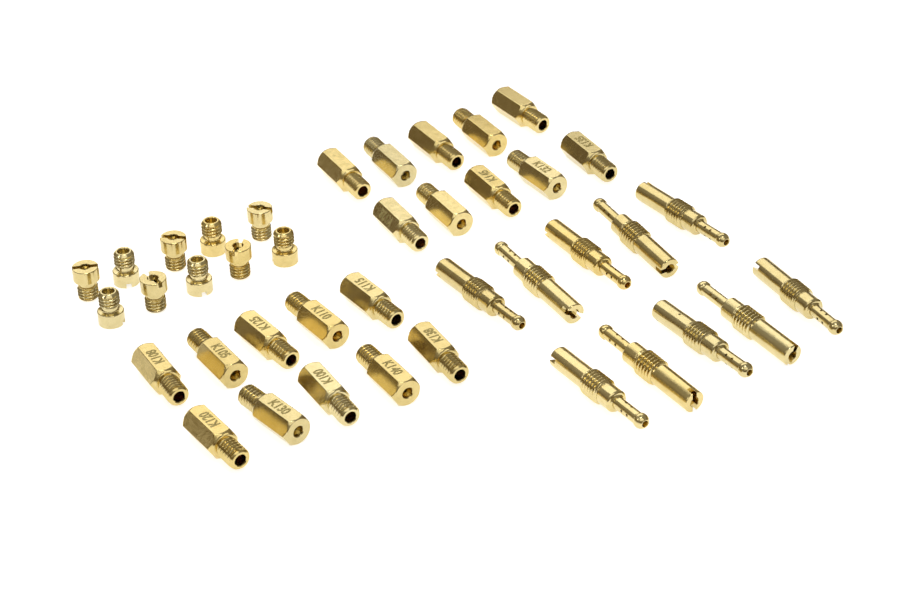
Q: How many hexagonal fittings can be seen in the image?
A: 20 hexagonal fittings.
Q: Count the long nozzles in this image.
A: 10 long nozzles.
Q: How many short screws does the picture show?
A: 10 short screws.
